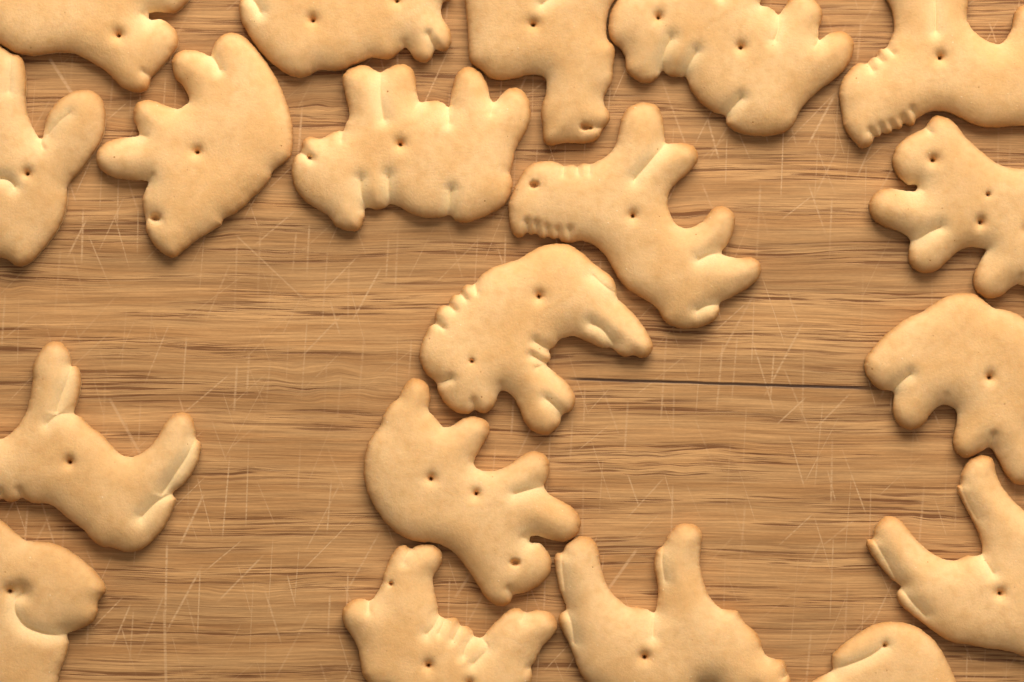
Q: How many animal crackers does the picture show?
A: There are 19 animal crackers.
